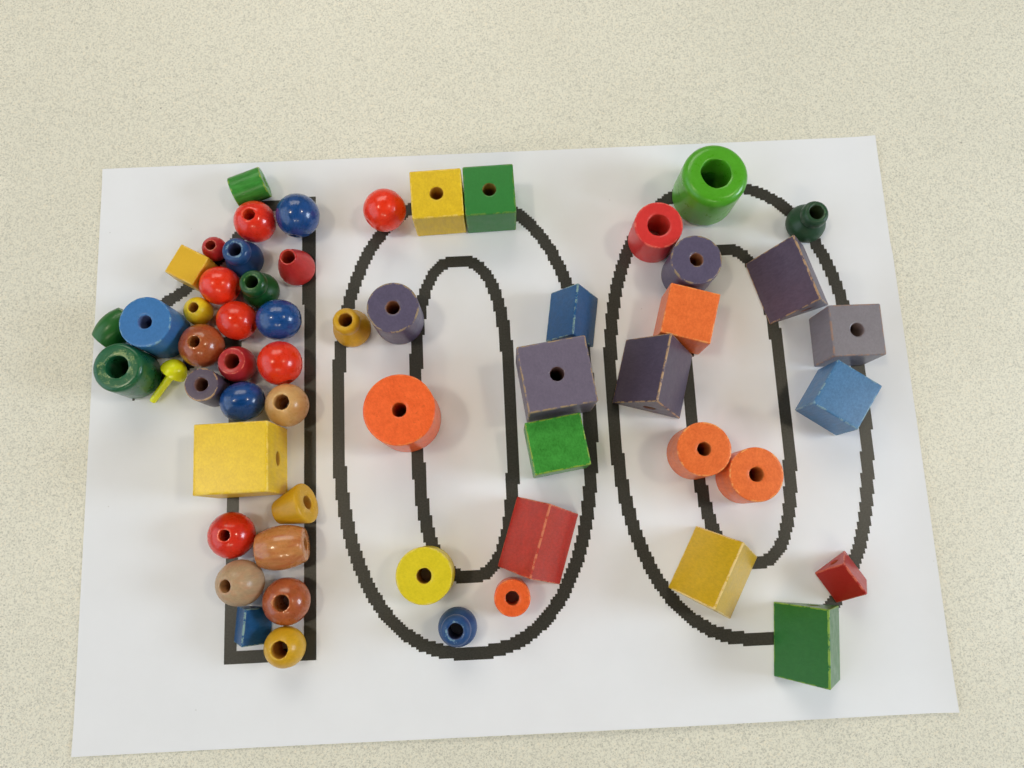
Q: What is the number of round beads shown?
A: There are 19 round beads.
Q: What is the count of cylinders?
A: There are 13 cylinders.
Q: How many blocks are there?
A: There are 17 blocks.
